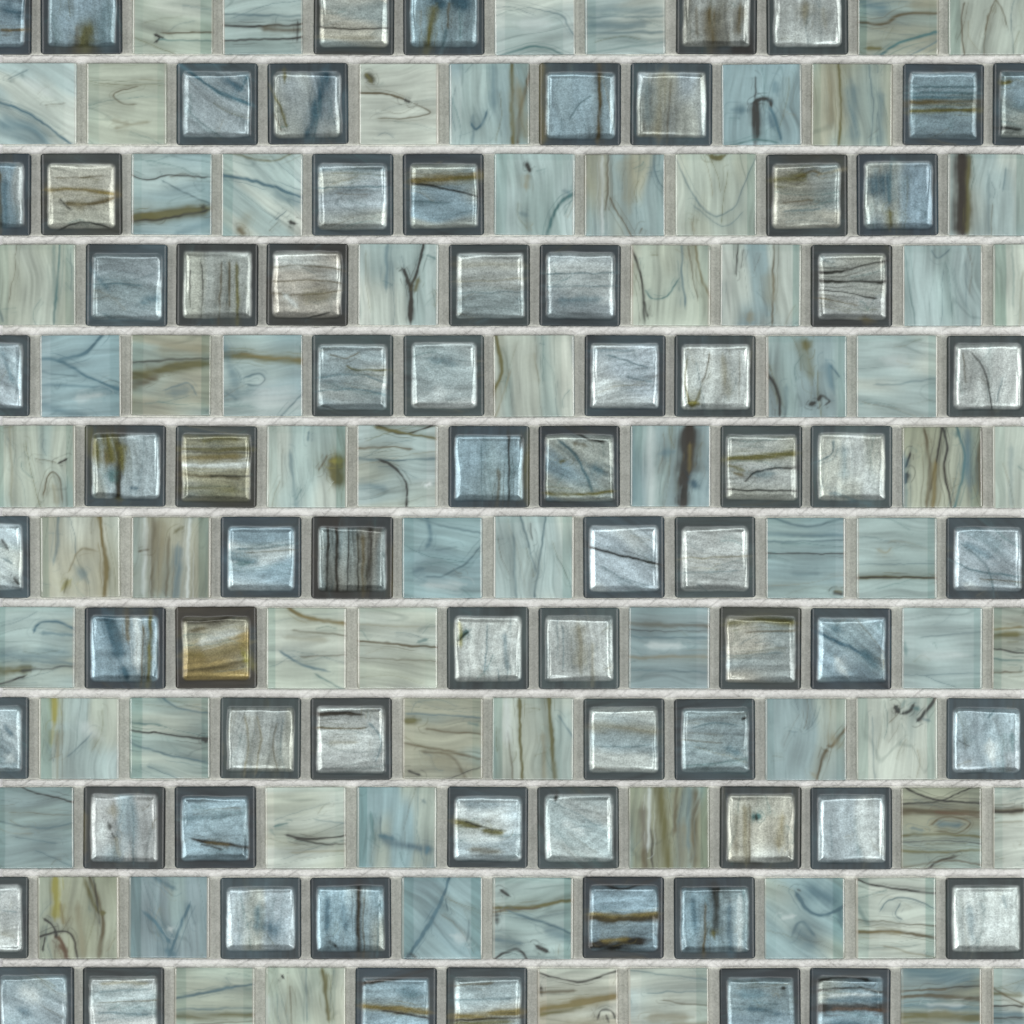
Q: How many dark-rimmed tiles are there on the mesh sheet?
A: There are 72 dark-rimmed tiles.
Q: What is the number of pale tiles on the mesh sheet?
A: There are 72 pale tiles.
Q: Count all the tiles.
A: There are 144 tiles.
